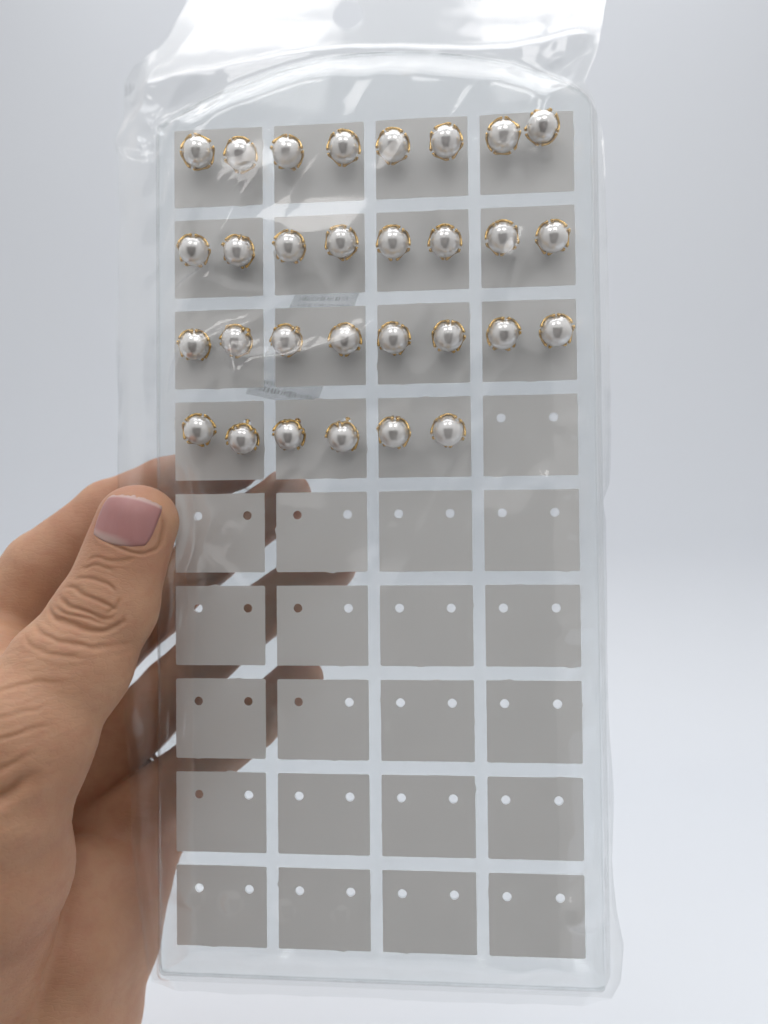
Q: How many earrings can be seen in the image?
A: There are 30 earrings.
